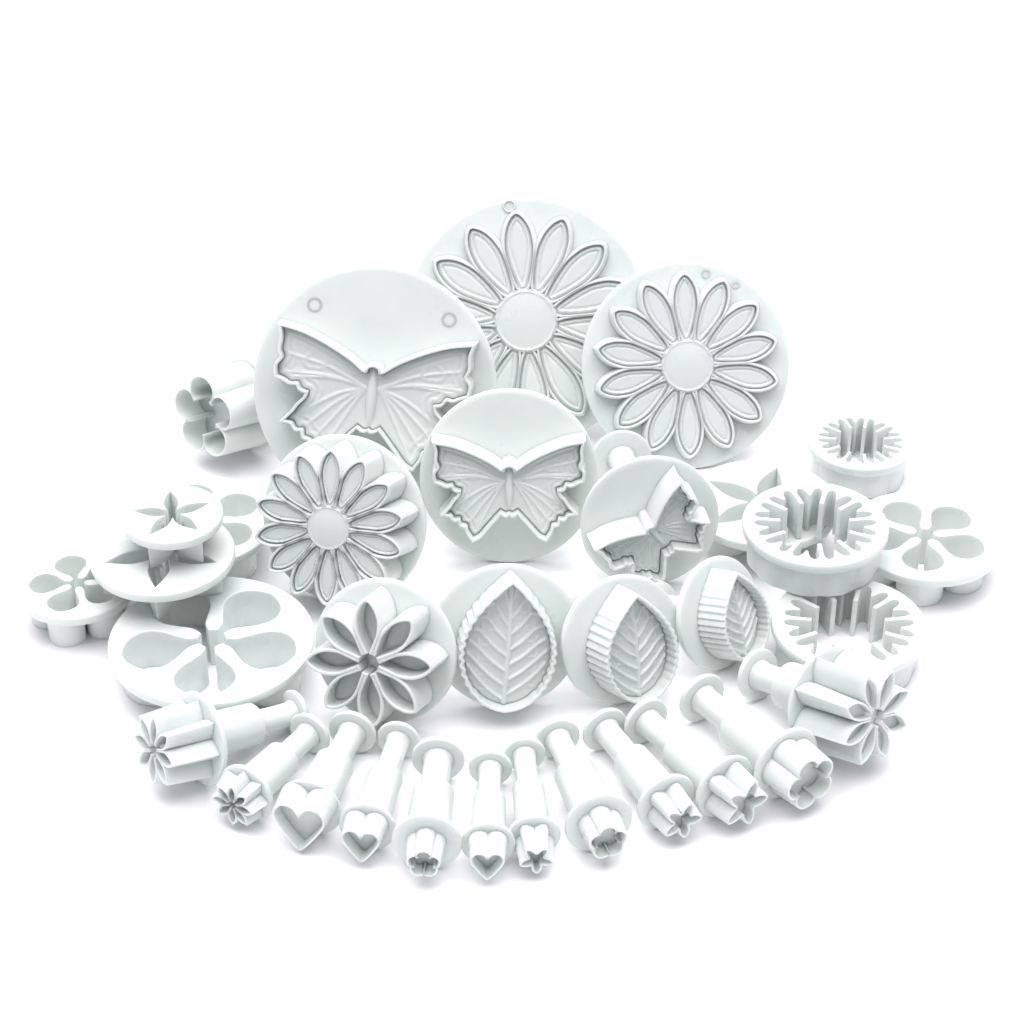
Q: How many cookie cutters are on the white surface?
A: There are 33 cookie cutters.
